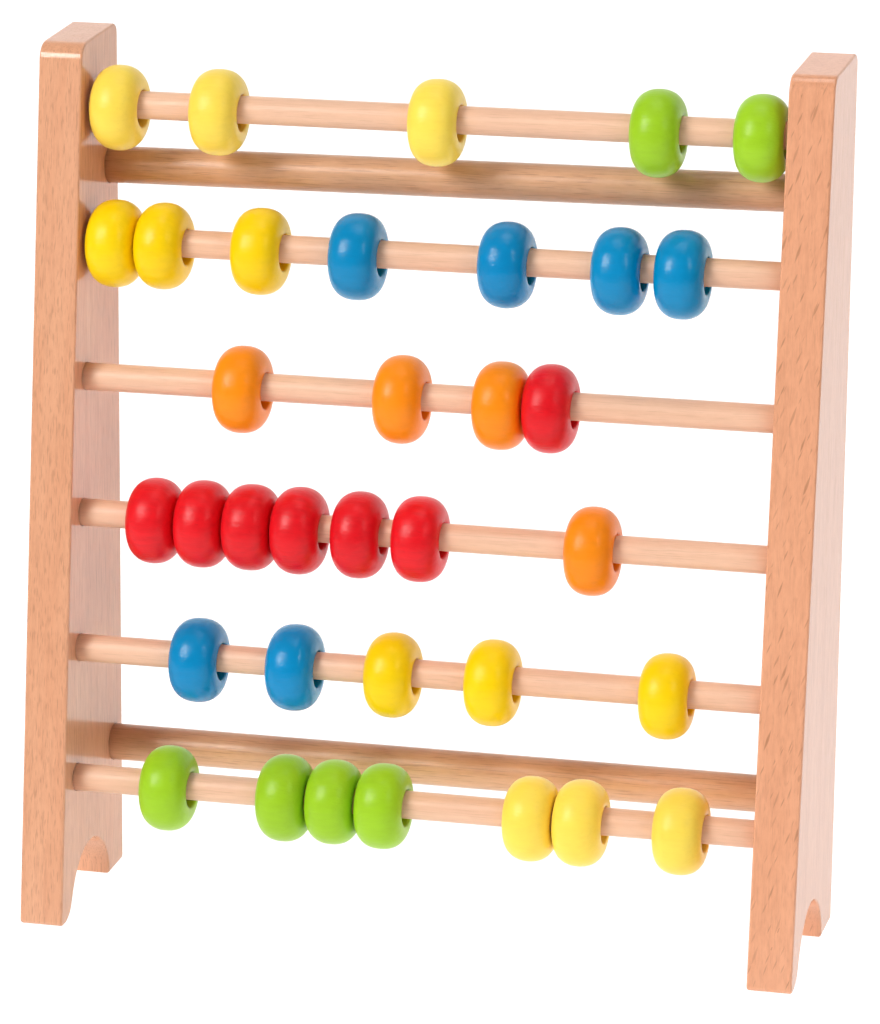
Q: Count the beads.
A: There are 35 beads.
